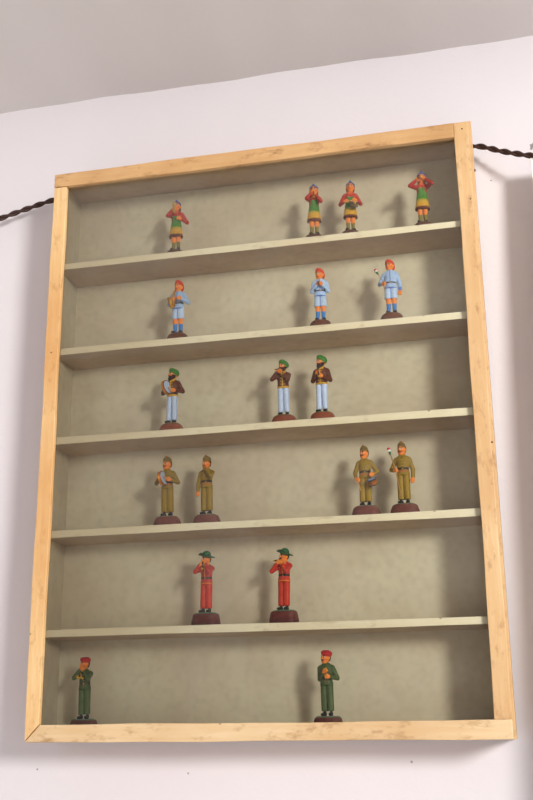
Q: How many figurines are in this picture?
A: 18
